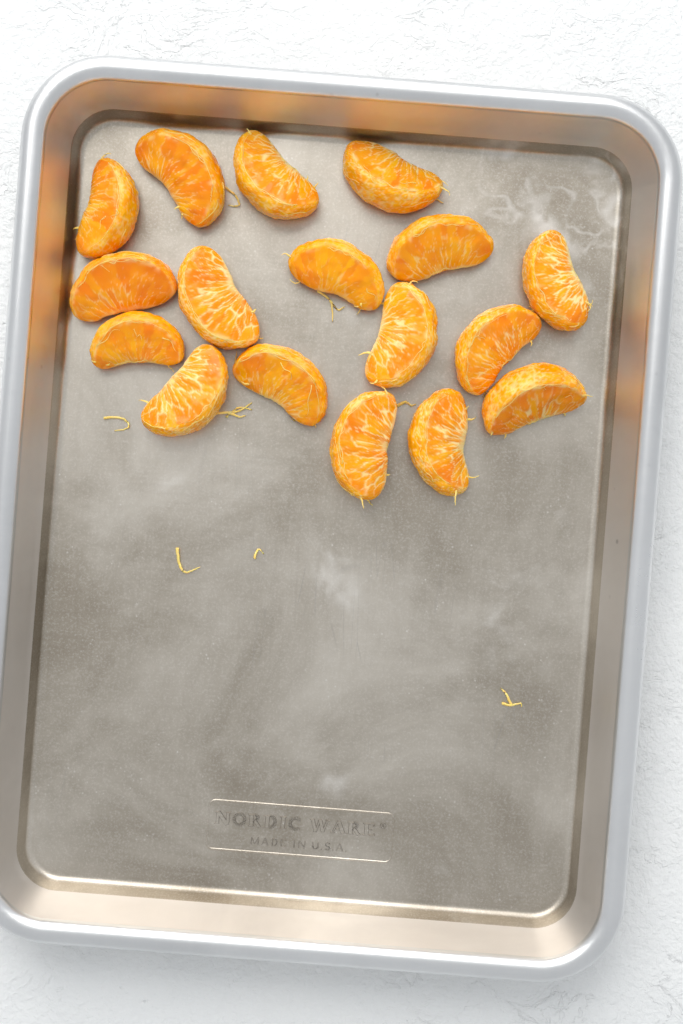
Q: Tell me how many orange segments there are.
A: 17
